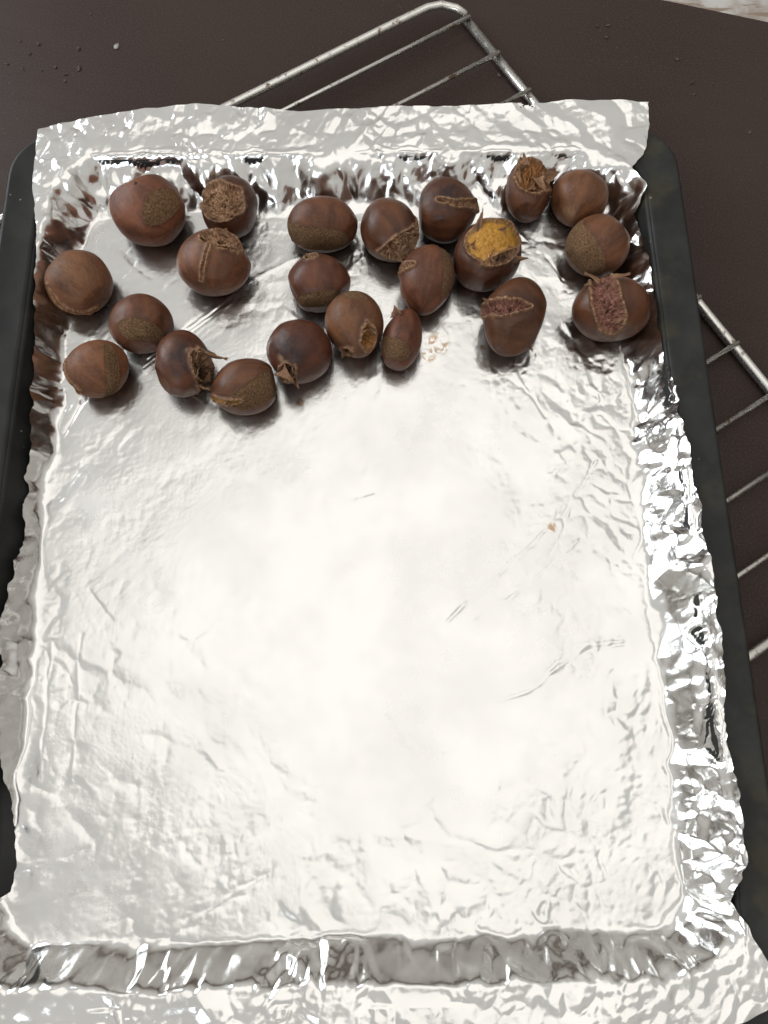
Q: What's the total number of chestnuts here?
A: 22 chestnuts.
